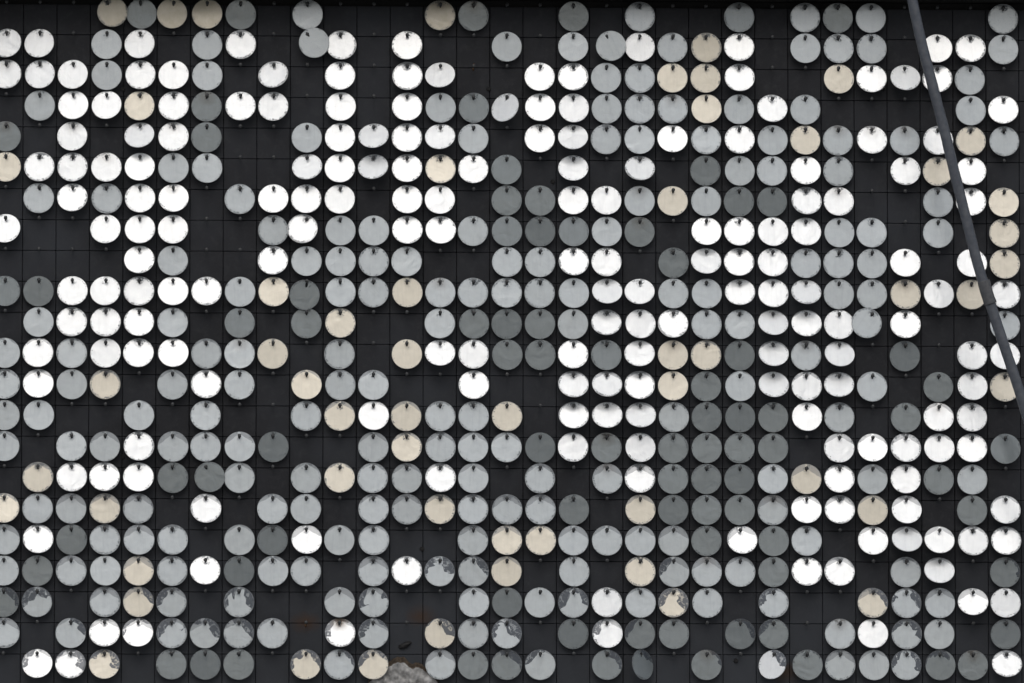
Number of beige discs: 56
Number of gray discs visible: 200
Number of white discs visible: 193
